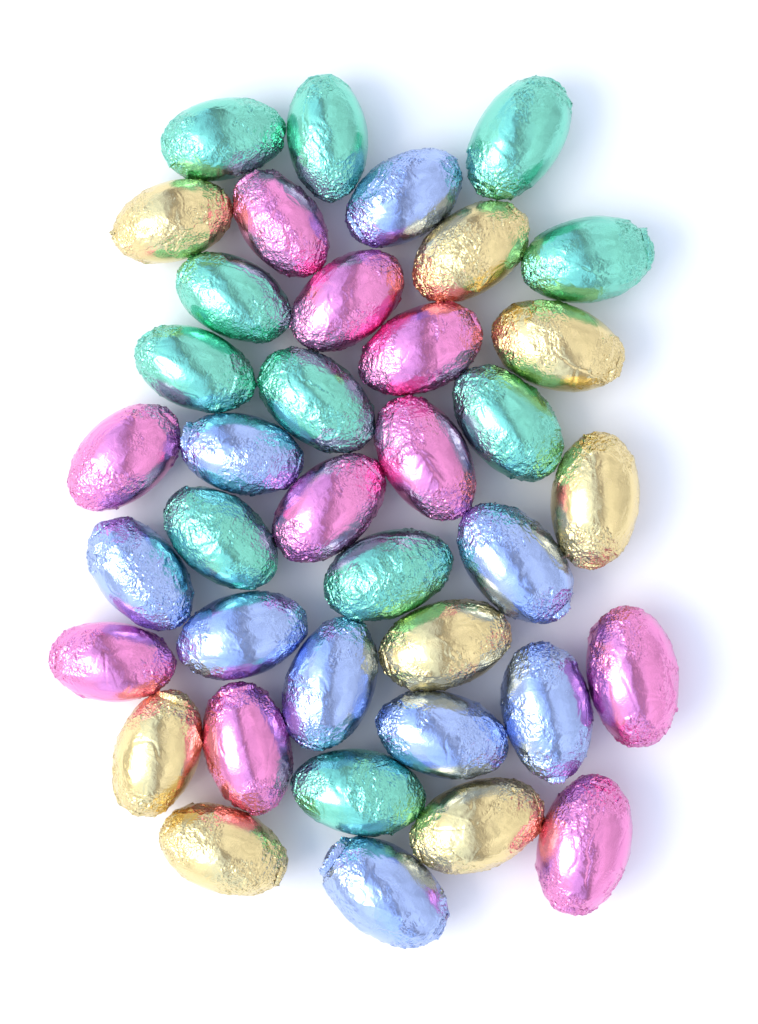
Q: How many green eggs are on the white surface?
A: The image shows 11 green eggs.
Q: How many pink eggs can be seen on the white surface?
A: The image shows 10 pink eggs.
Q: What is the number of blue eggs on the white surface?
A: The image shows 9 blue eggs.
